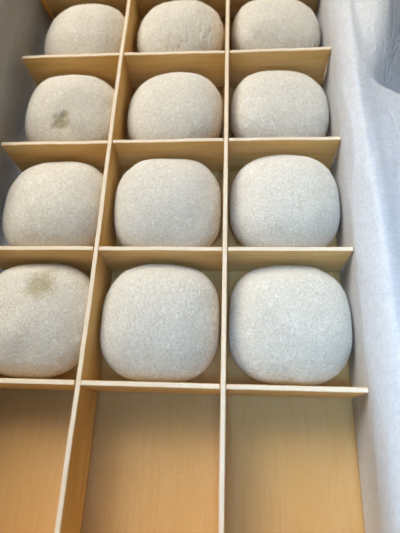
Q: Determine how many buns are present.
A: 12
